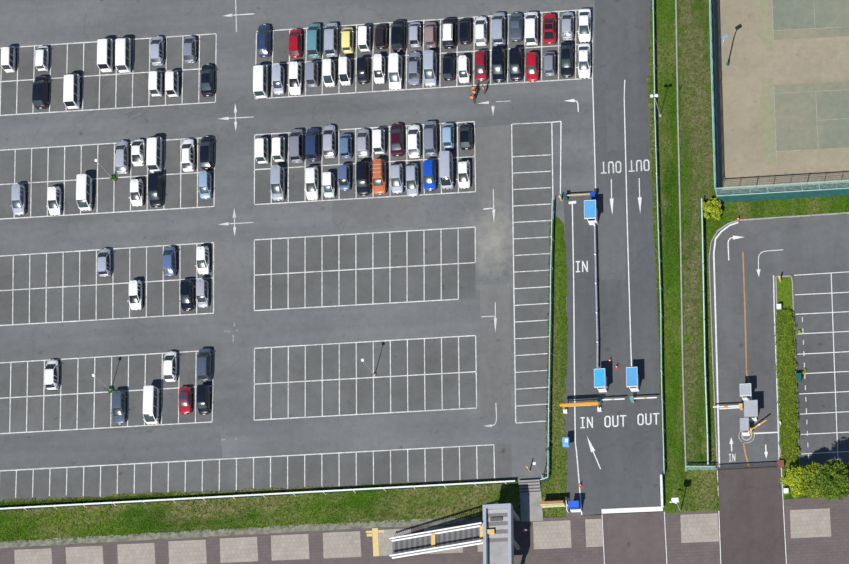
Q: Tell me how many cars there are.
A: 98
